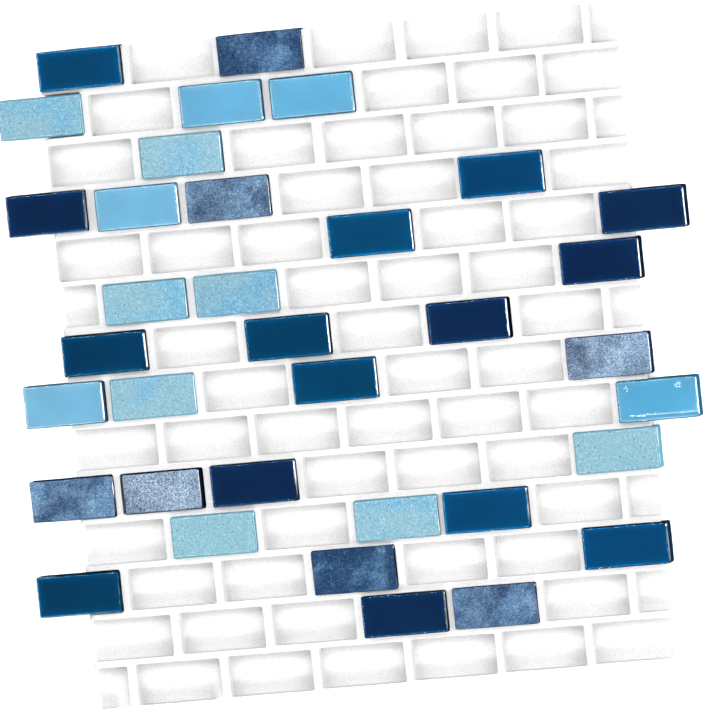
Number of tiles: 35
